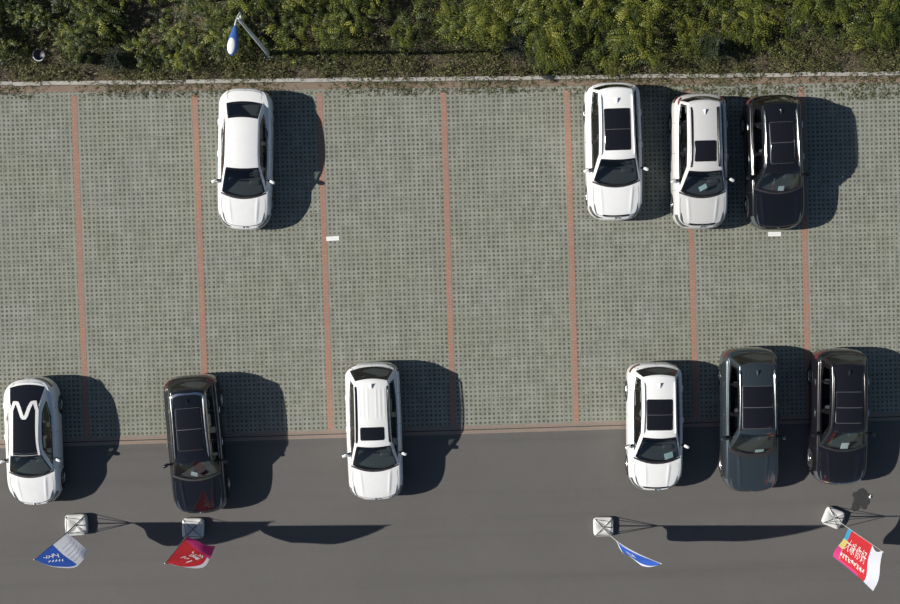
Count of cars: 10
